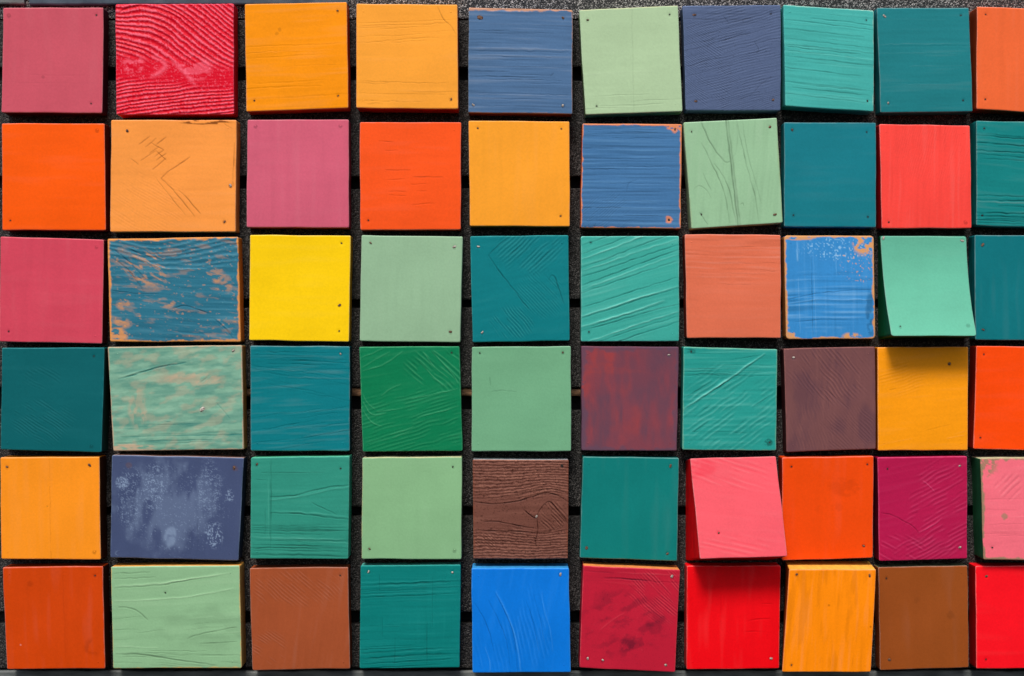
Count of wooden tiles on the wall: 60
